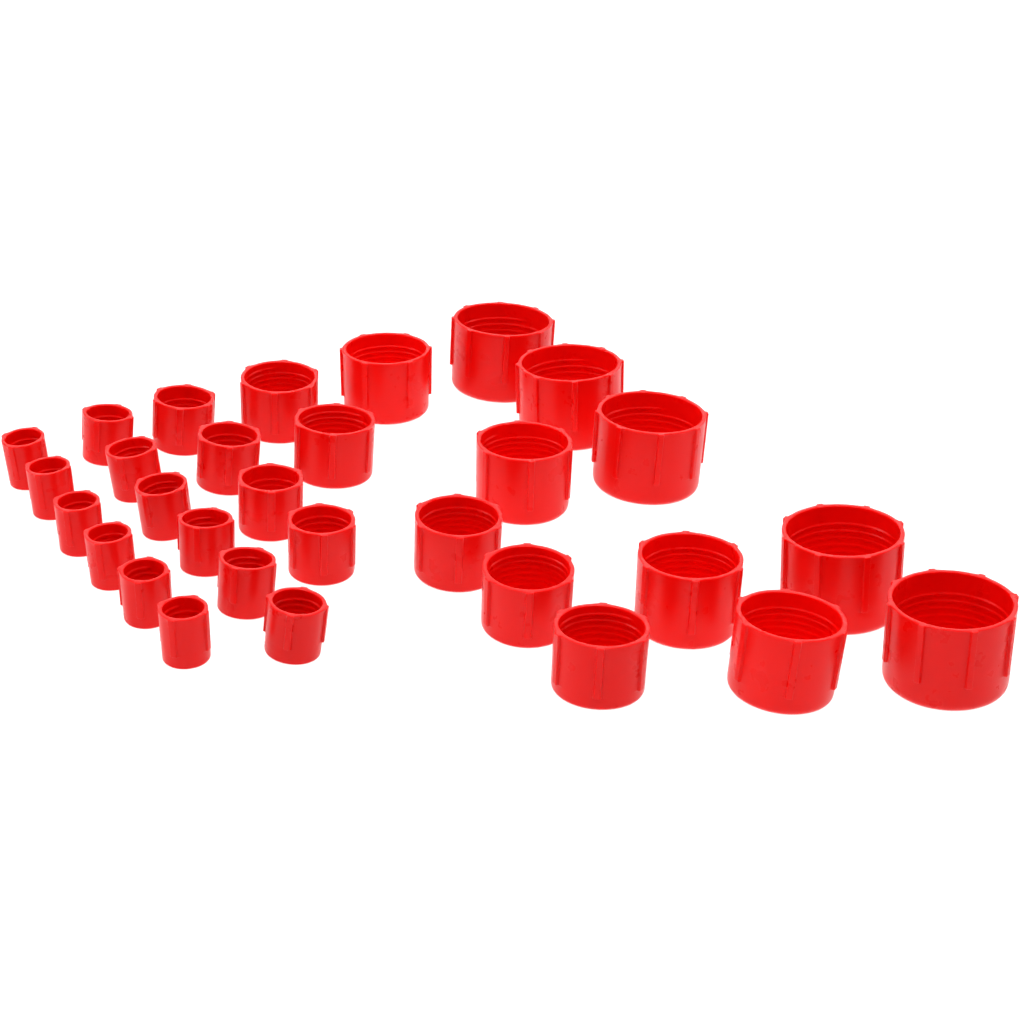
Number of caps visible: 30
